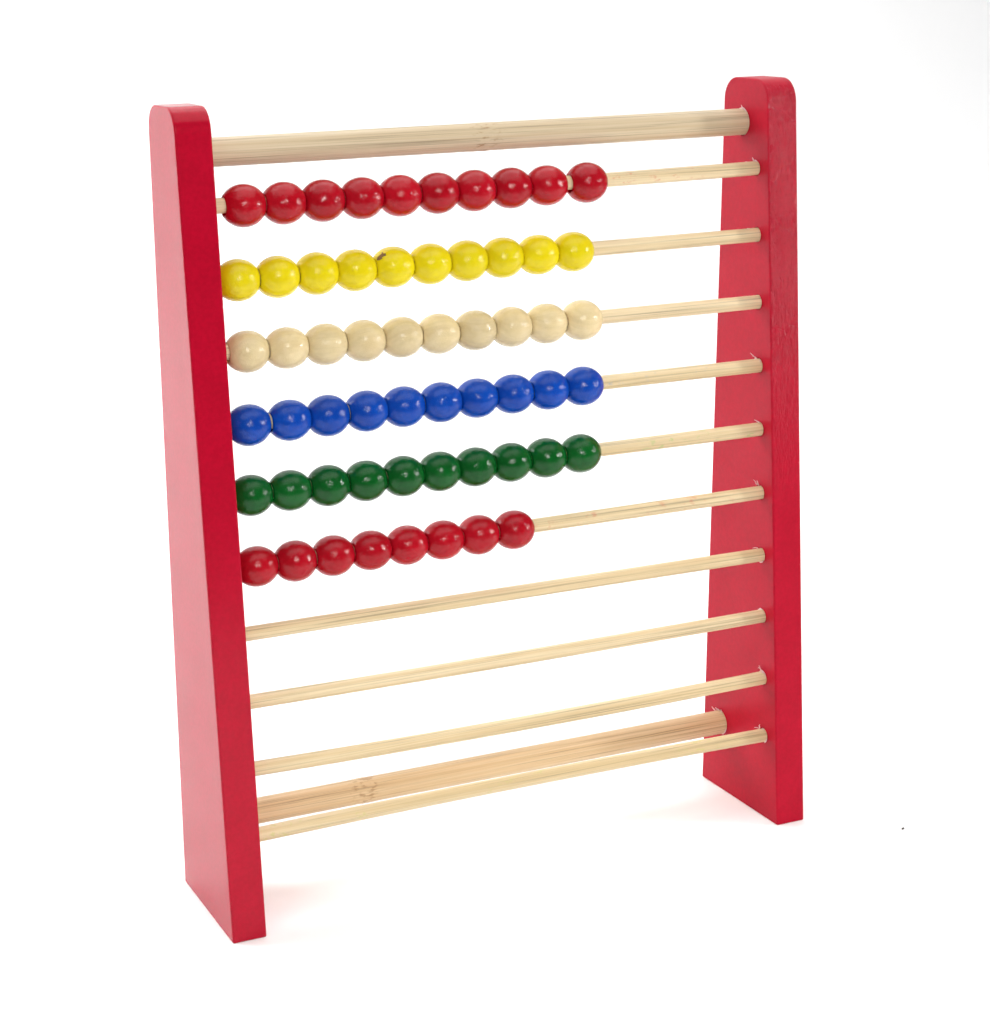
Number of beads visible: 58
